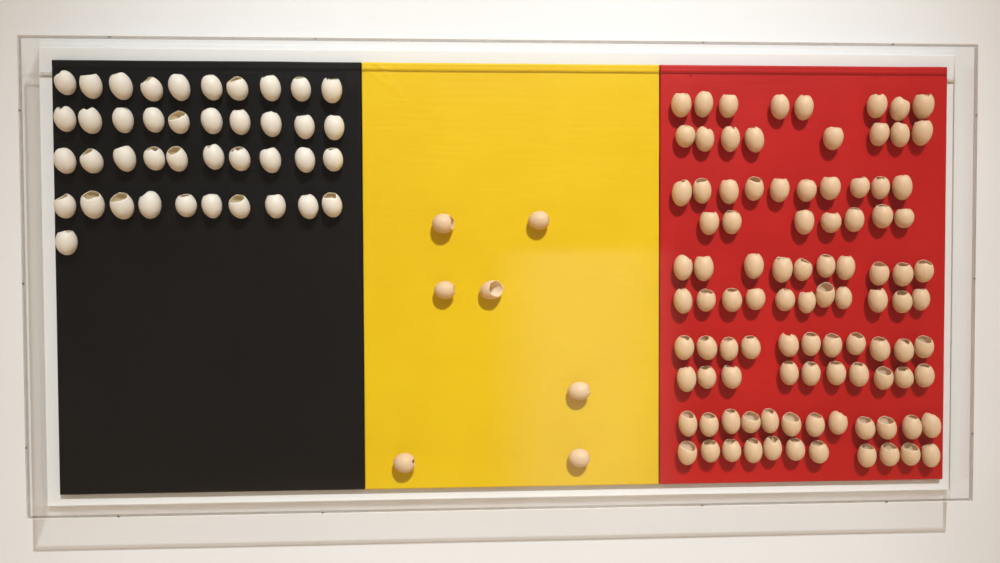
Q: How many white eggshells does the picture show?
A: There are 41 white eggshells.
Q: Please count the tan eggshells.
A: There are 105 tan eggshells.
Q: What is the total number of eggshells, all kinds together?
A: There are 146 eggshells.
